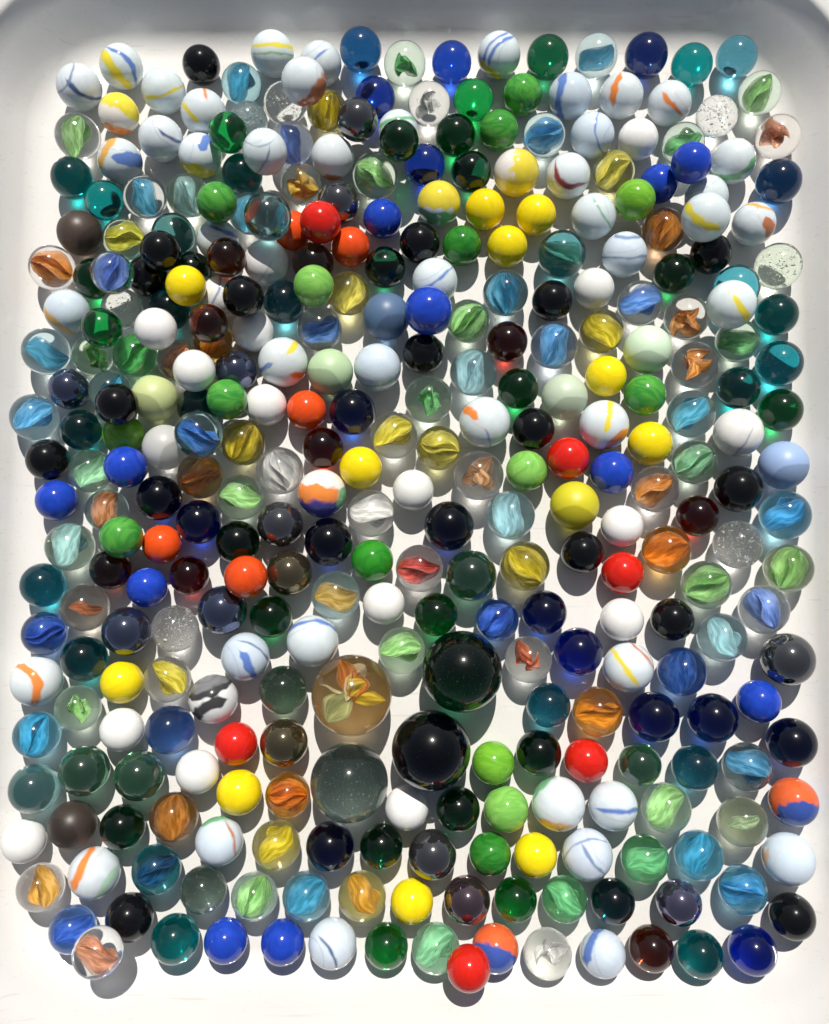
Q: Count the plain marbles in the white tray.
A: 190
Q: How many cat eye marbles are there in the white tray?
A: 96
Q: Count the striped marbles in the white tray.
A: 55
